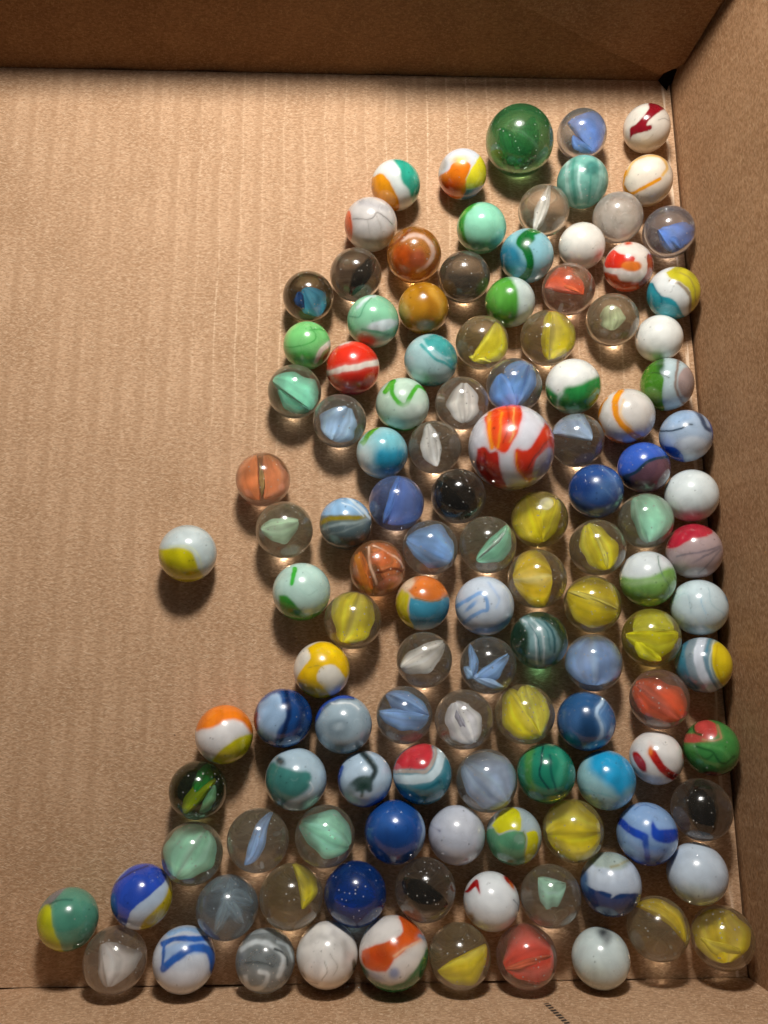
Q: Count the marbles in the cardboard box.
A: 121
